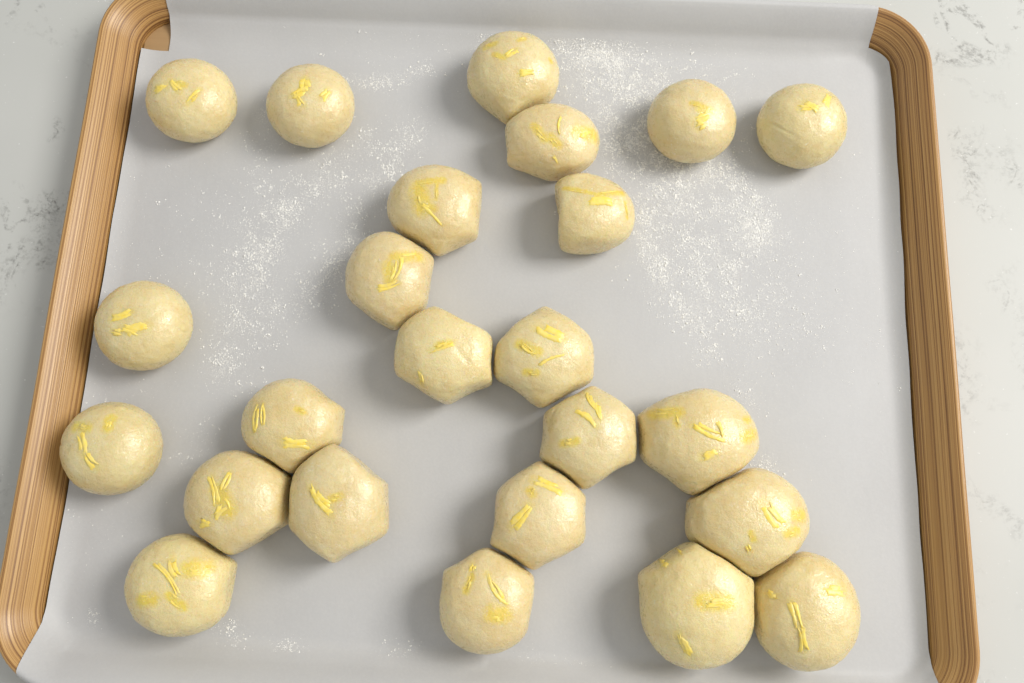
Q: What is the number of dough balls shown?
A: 24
